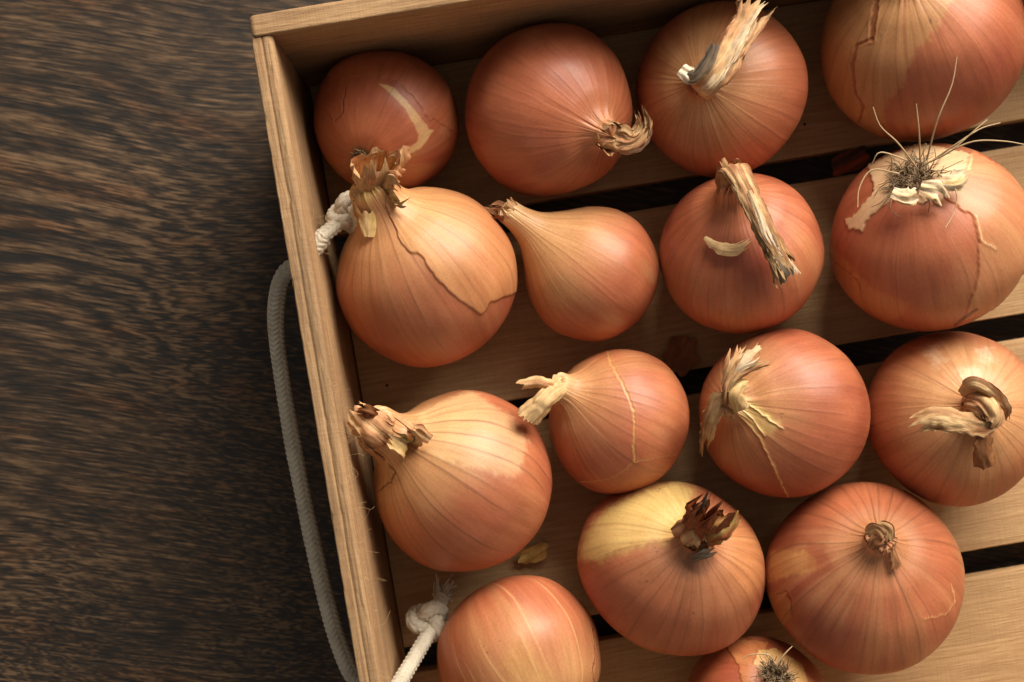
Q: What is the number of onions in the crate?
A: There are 16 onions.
